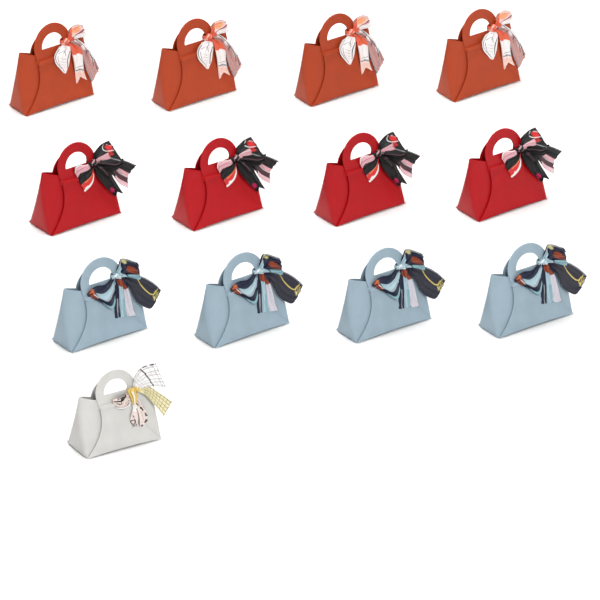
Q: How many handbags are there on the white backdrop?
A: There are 13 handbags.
